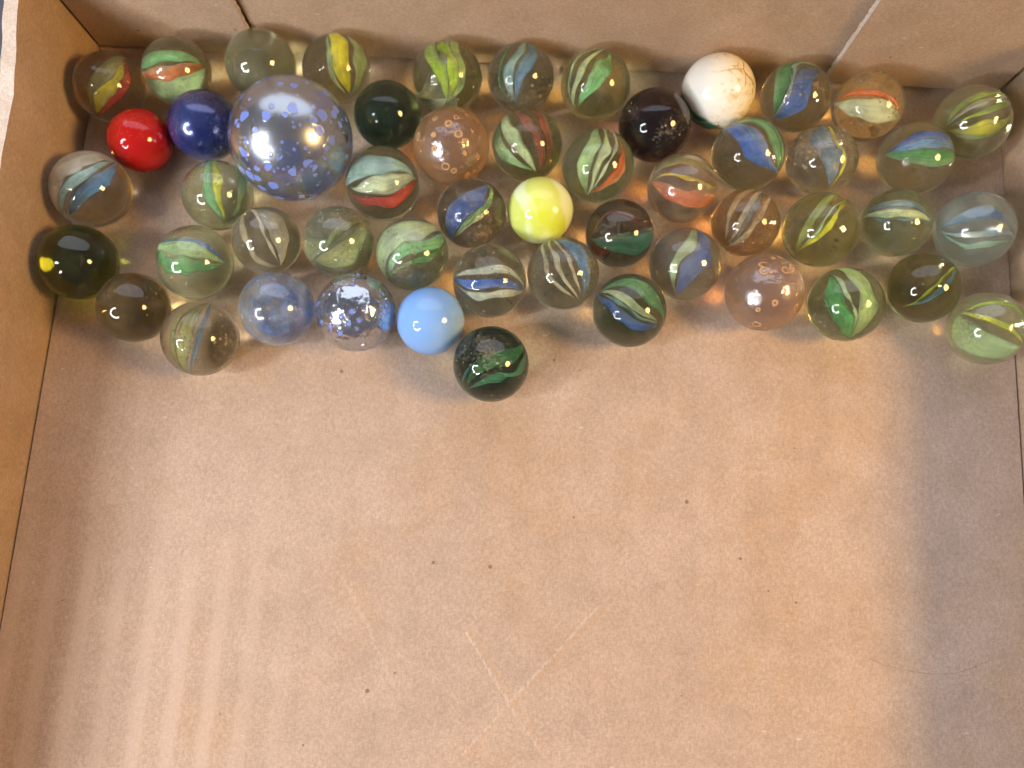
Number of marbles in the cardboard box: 52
